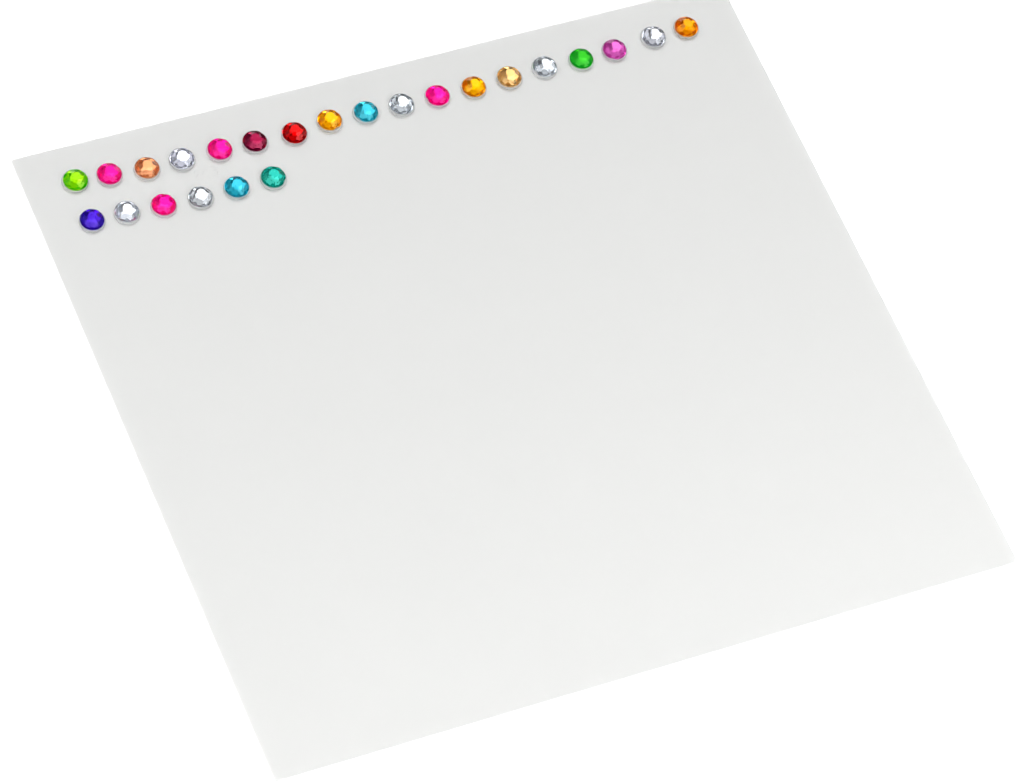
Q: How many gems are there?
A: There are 24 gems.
